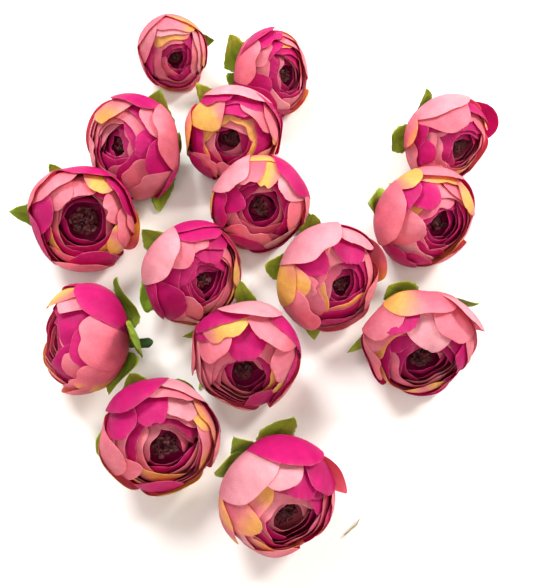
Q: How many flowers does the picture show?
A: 15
